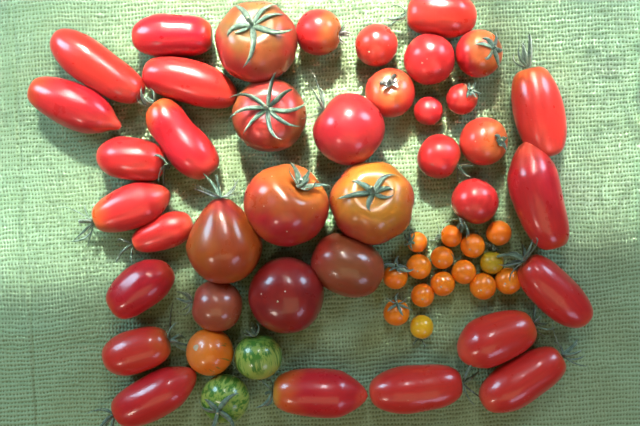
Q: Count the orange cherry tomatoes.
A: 13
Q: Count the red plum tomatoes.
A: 19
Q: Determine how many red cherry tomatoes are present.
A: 10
